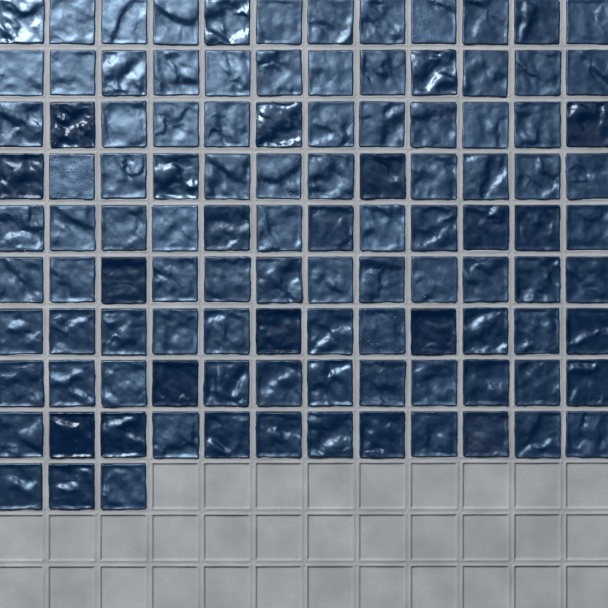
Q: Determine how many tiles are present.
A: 111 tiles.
